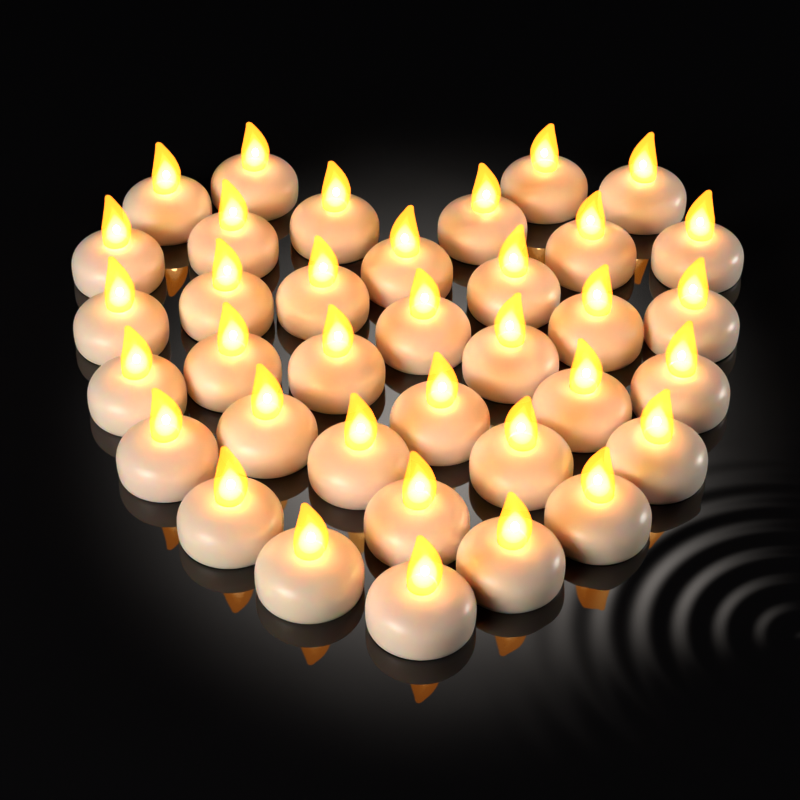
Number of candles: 36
